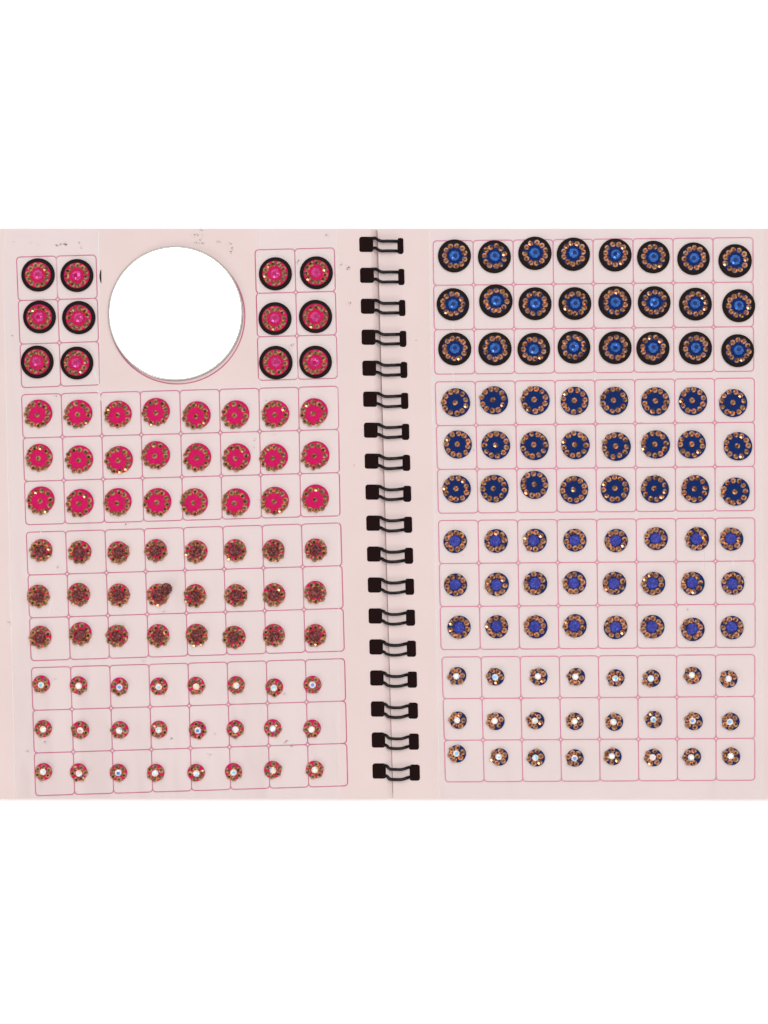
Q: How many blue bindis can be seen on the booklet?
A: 96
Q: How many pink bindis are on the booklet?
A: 84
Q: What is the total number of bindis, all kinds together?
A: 180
